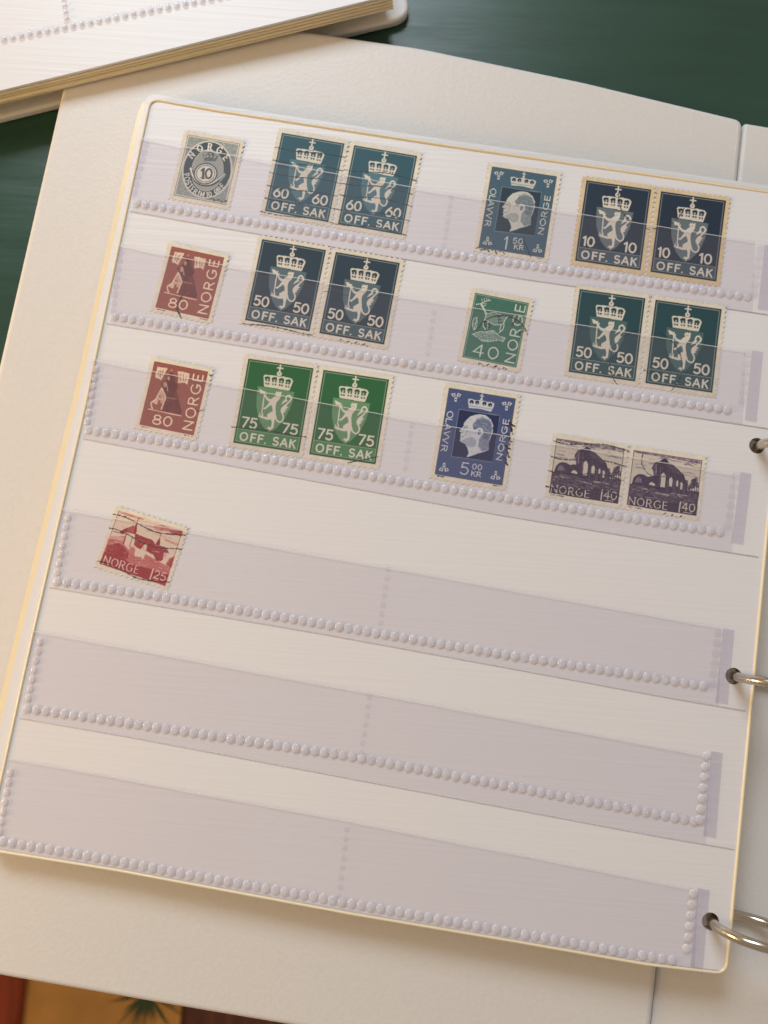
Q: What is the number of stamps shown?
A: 19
